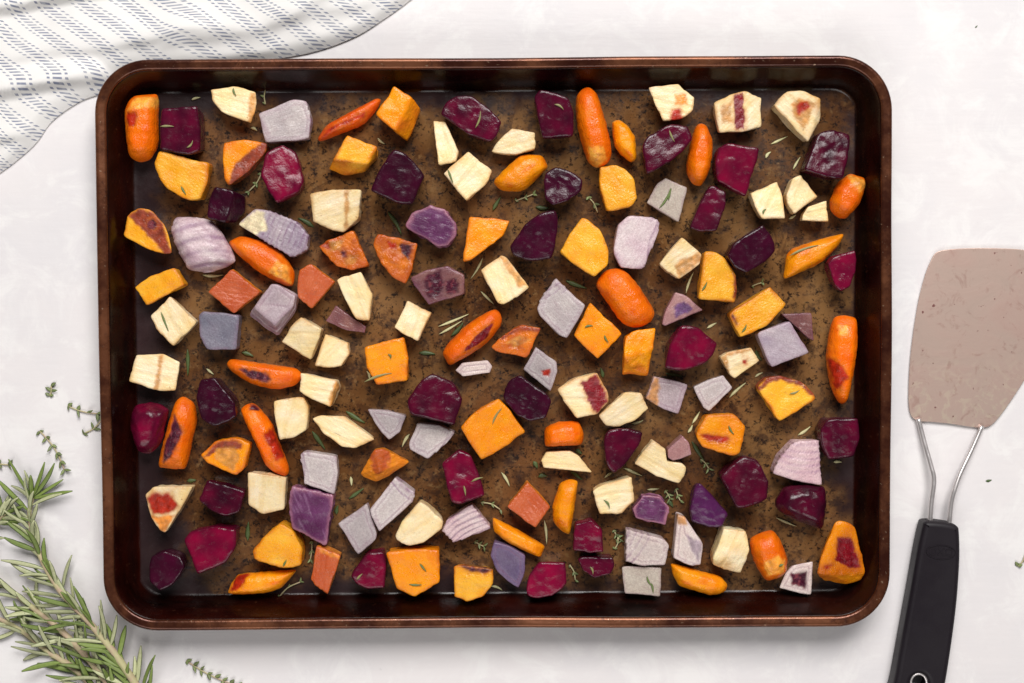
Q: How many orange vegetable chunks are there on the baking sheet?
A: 51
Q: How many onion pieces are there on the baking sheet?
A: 33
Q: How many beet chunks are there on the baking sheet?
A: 32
